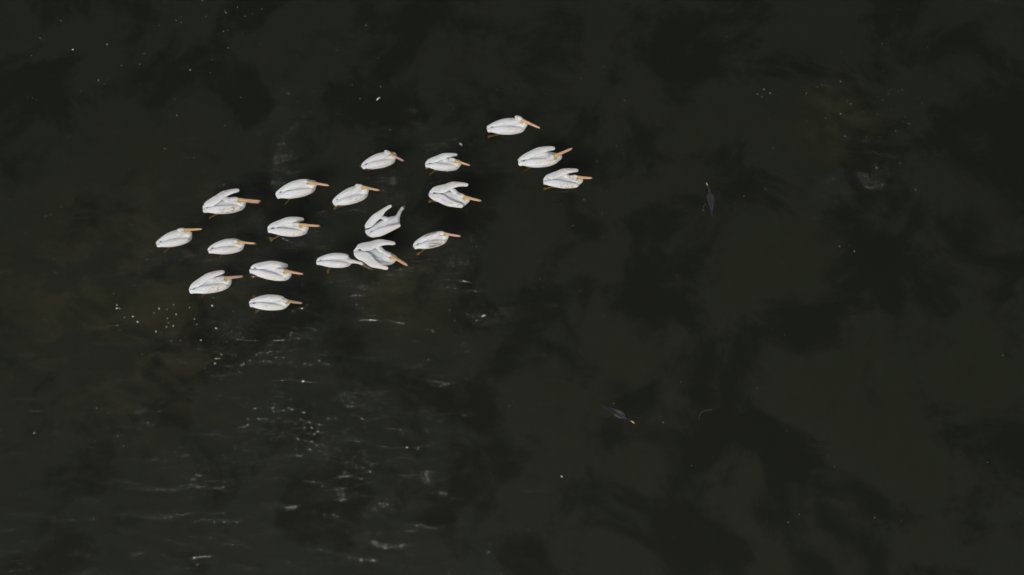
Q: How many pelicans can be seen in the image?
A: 19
